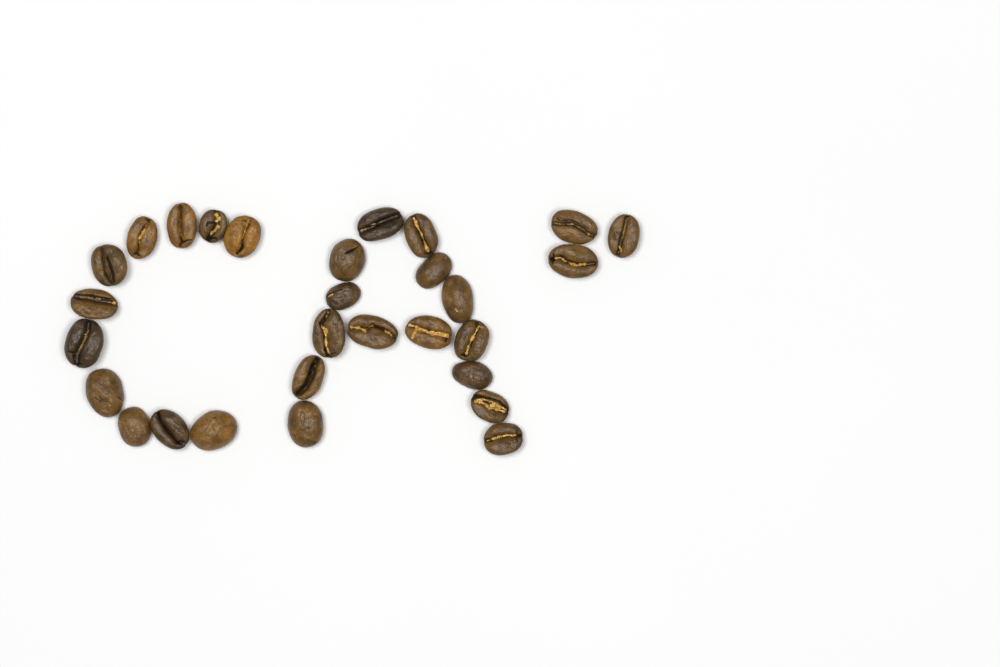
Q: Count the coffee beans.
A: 29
